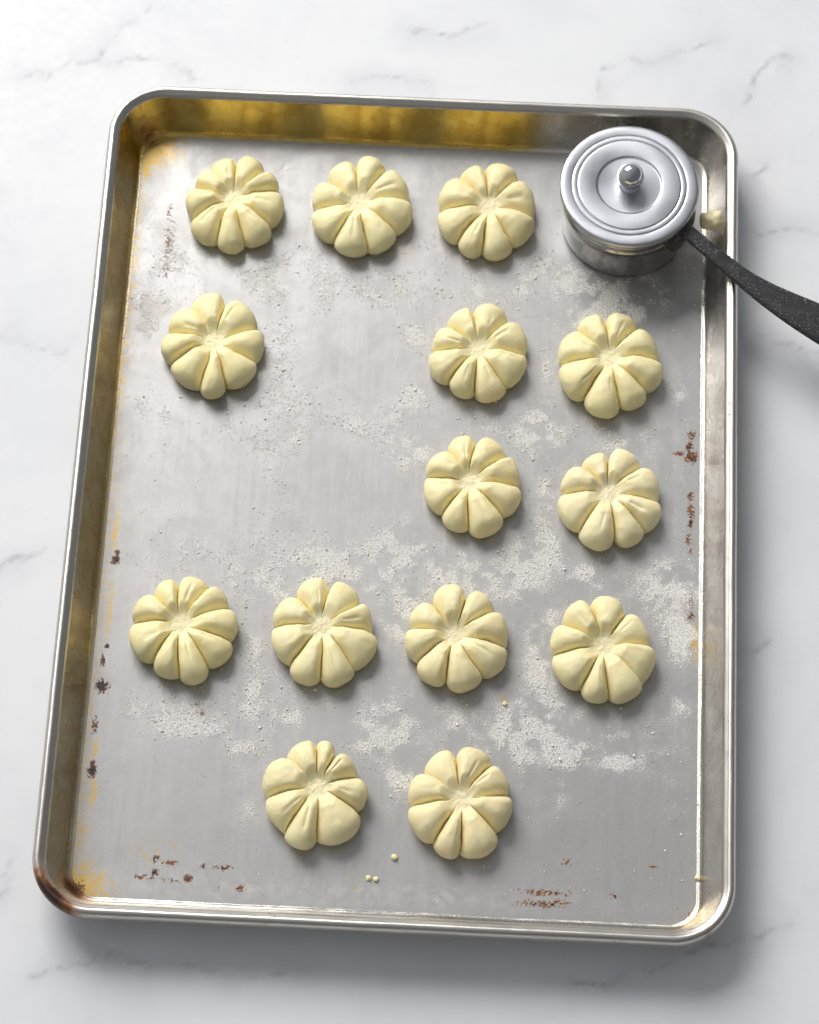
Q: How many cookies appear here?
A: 14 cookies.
